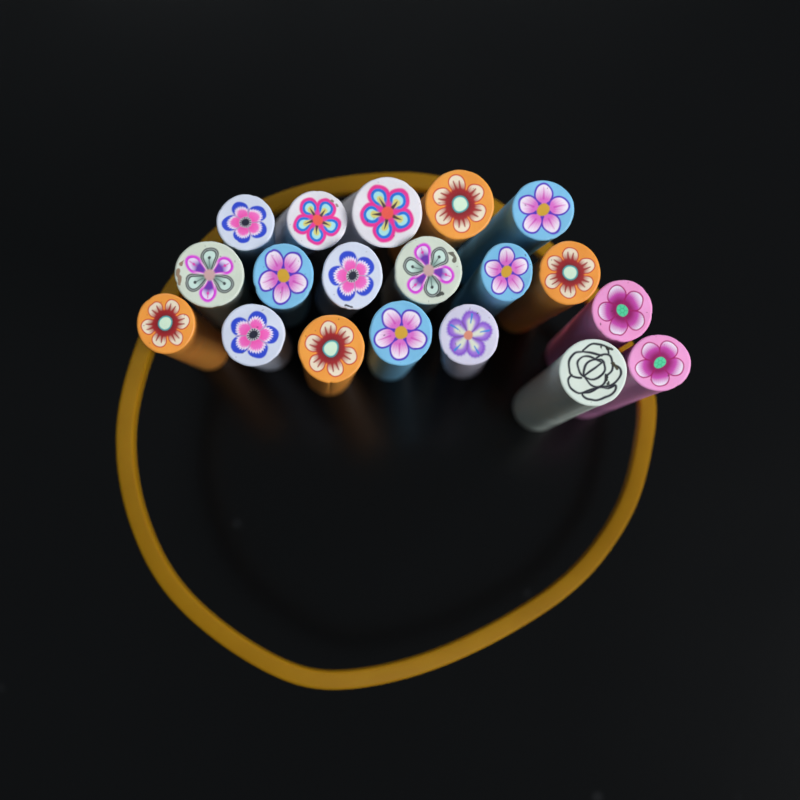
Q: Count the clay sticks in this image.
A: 19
